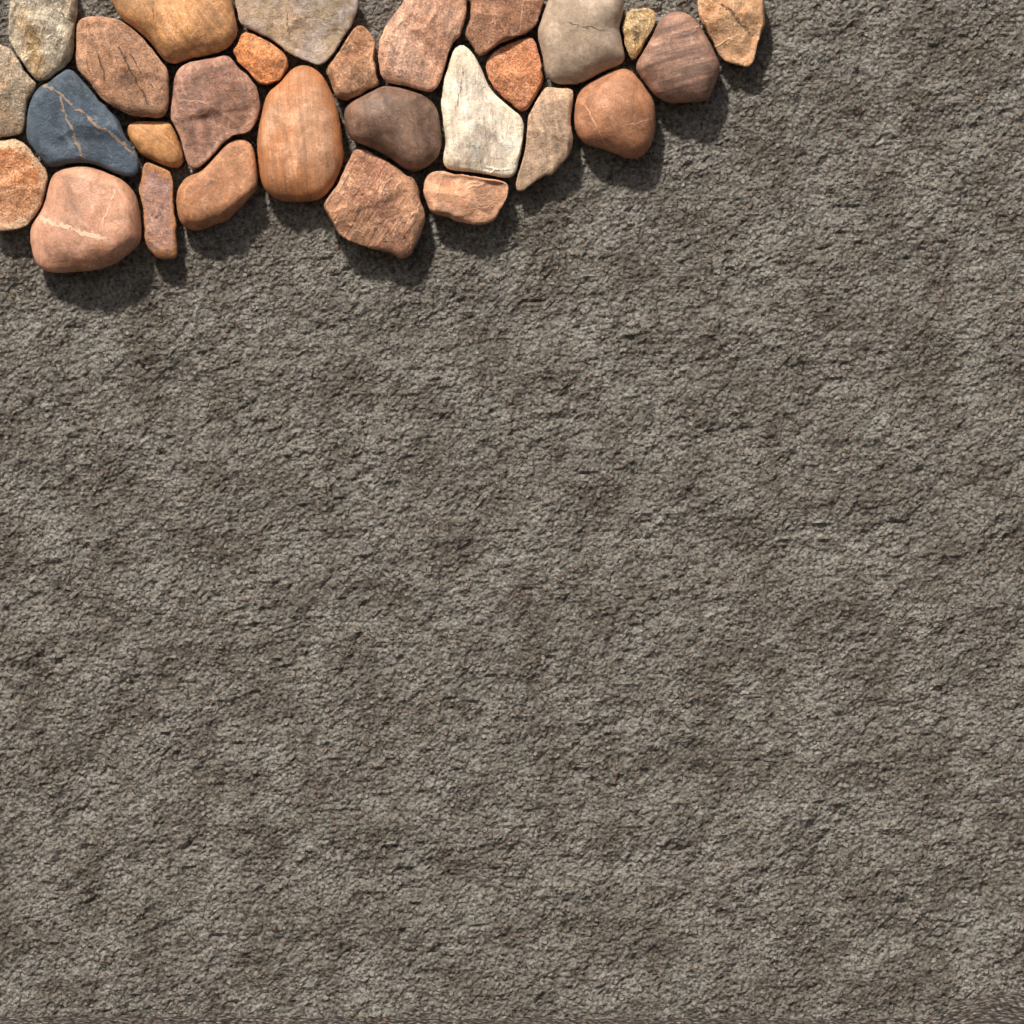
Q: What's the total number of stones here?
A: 28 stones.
